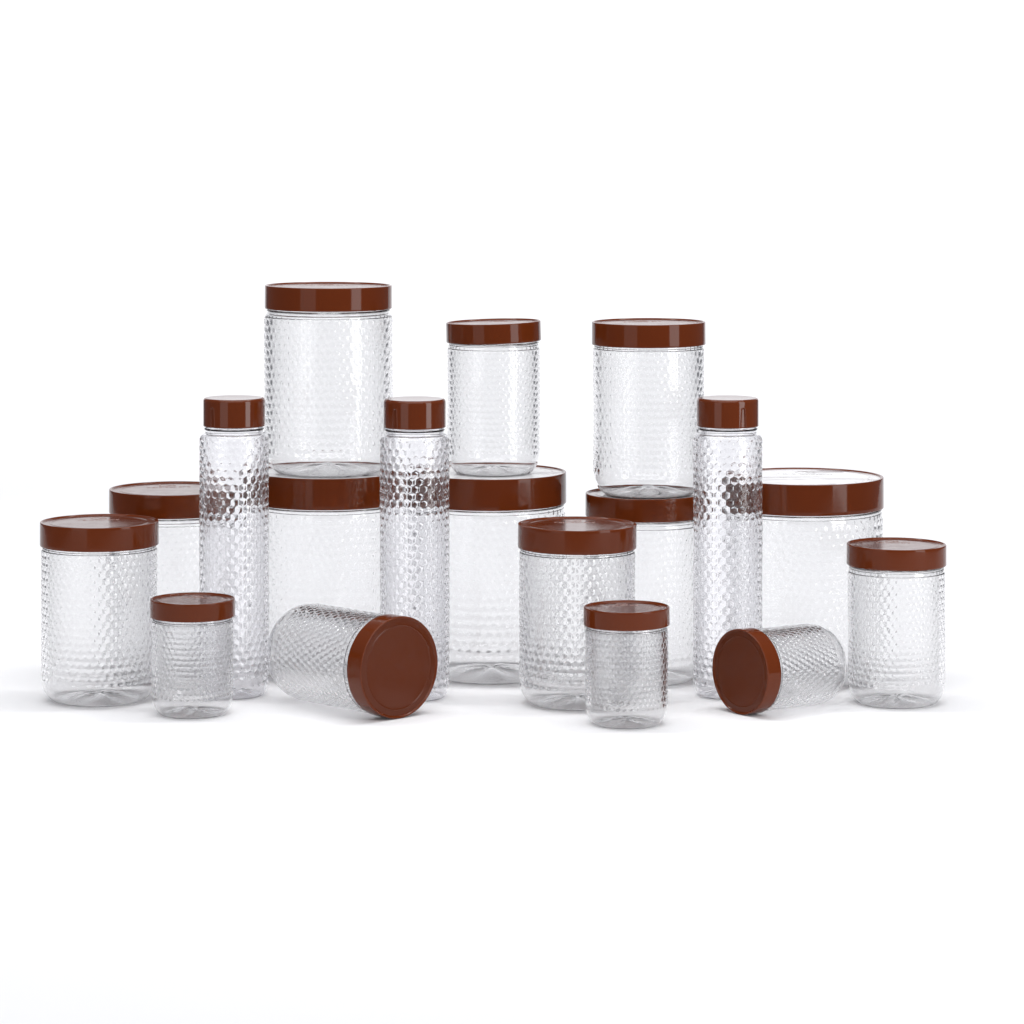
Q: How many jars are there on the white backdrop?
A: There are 15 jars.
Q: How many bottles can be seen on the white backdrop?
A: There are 3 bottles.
